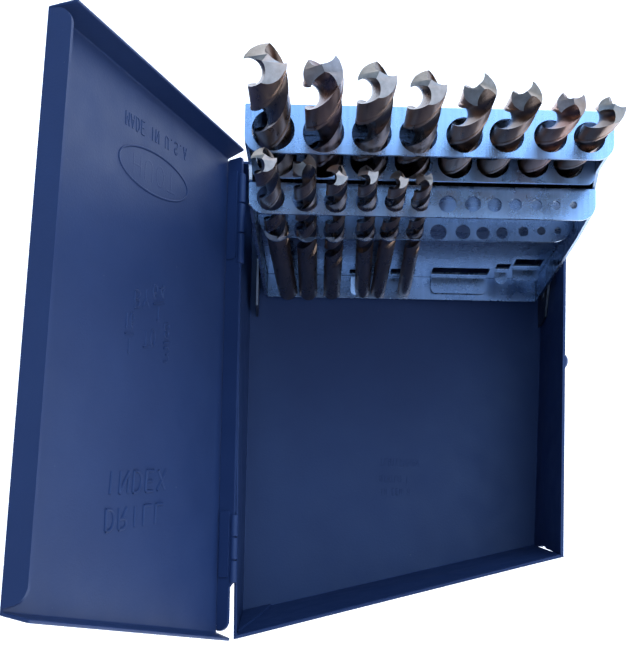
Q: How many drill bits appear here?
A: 14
